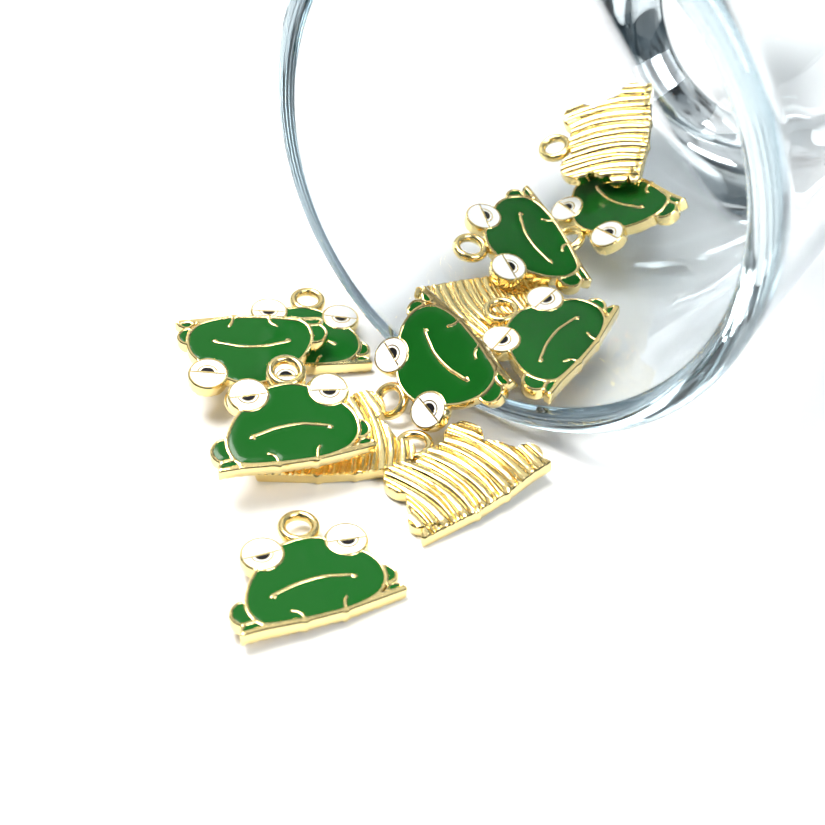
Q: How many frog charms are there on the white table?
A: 12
